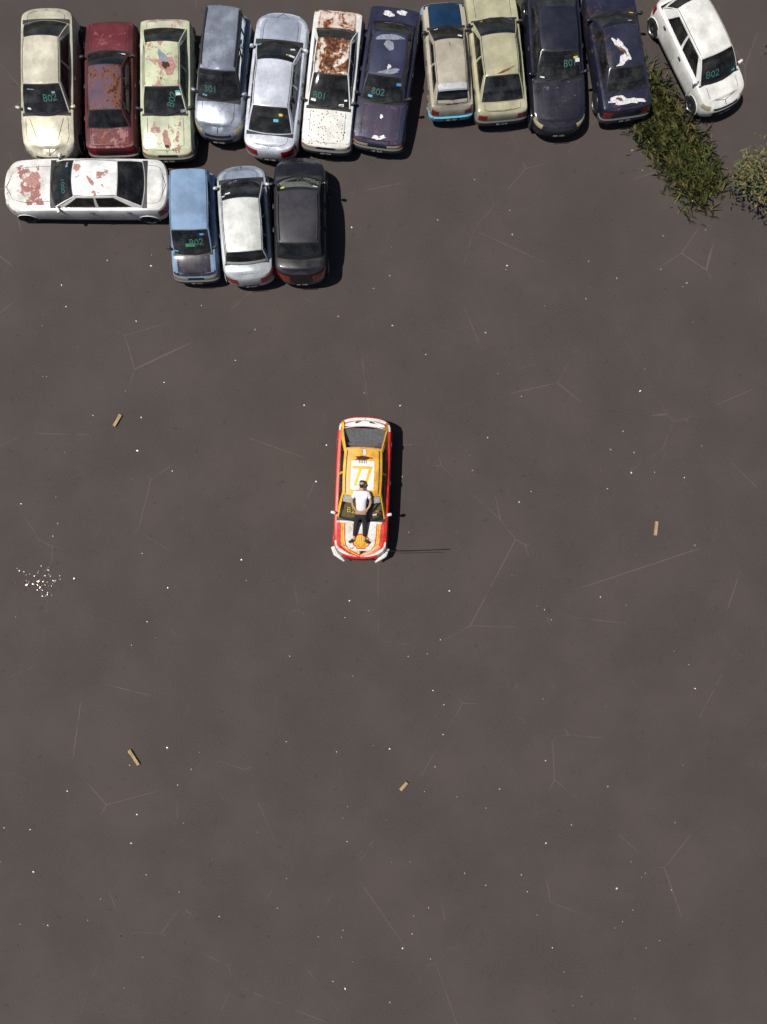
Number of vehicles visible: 17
